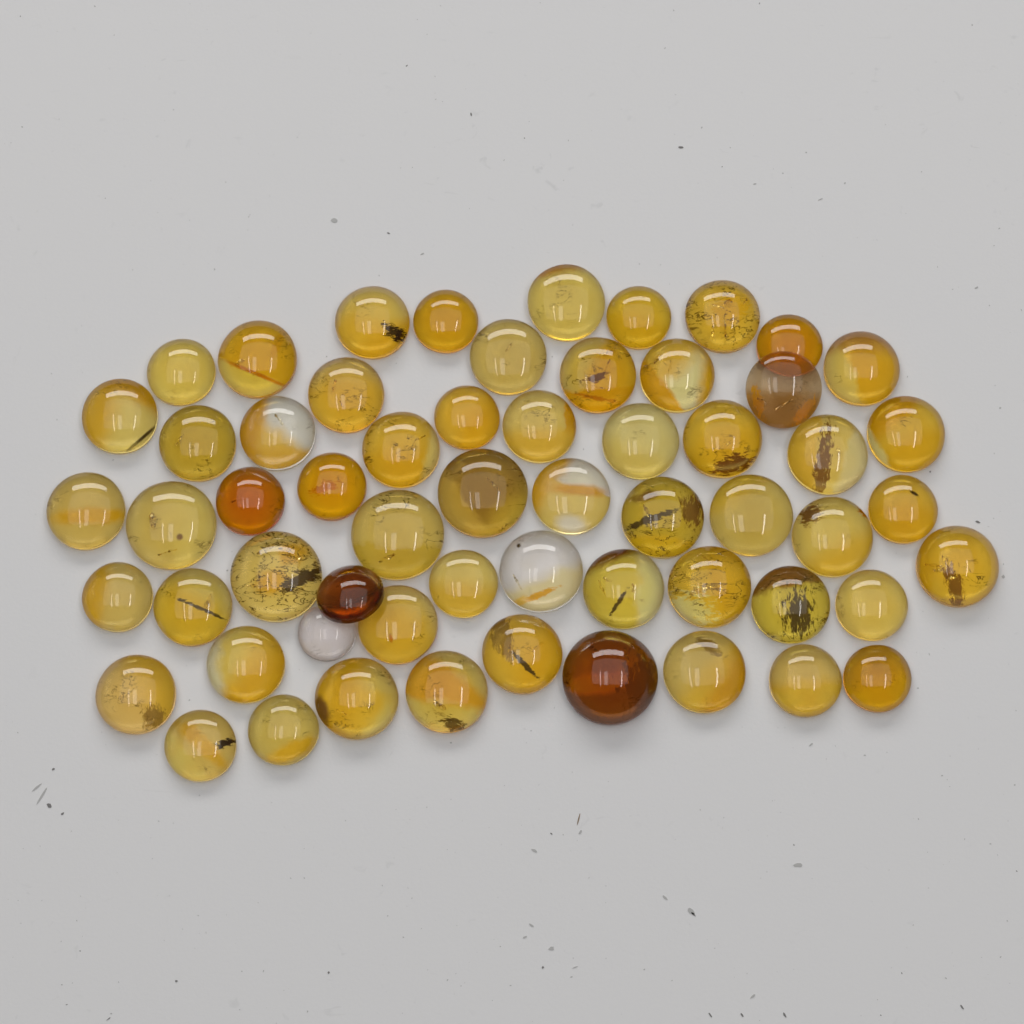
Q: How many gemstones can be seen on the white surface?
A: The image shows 59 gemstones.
